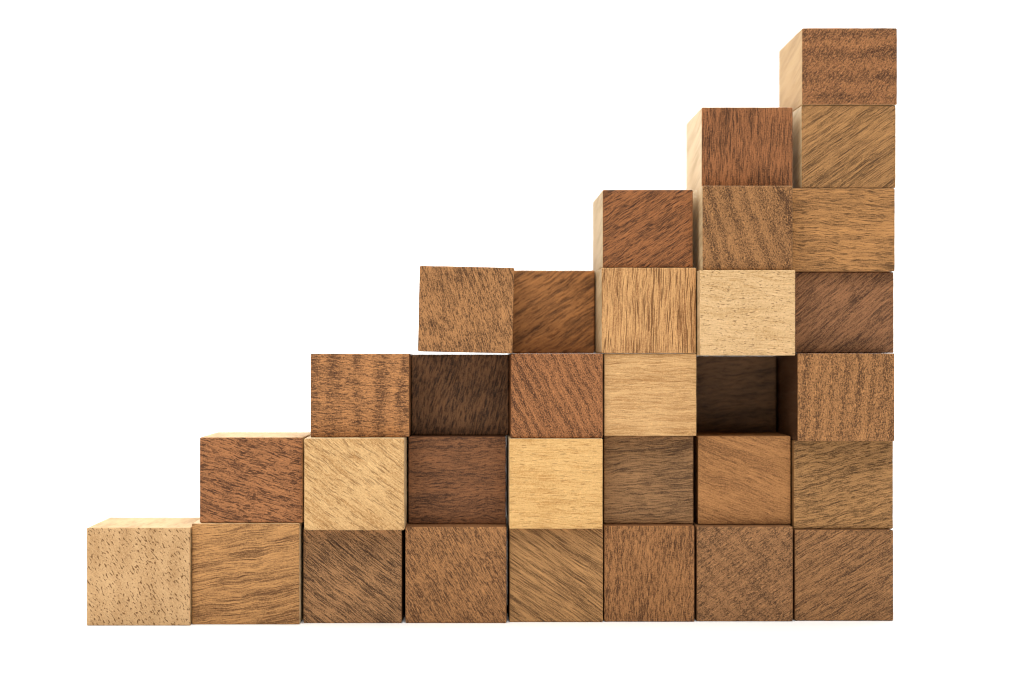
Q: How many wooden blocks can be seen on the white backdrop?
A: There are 32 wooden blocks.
